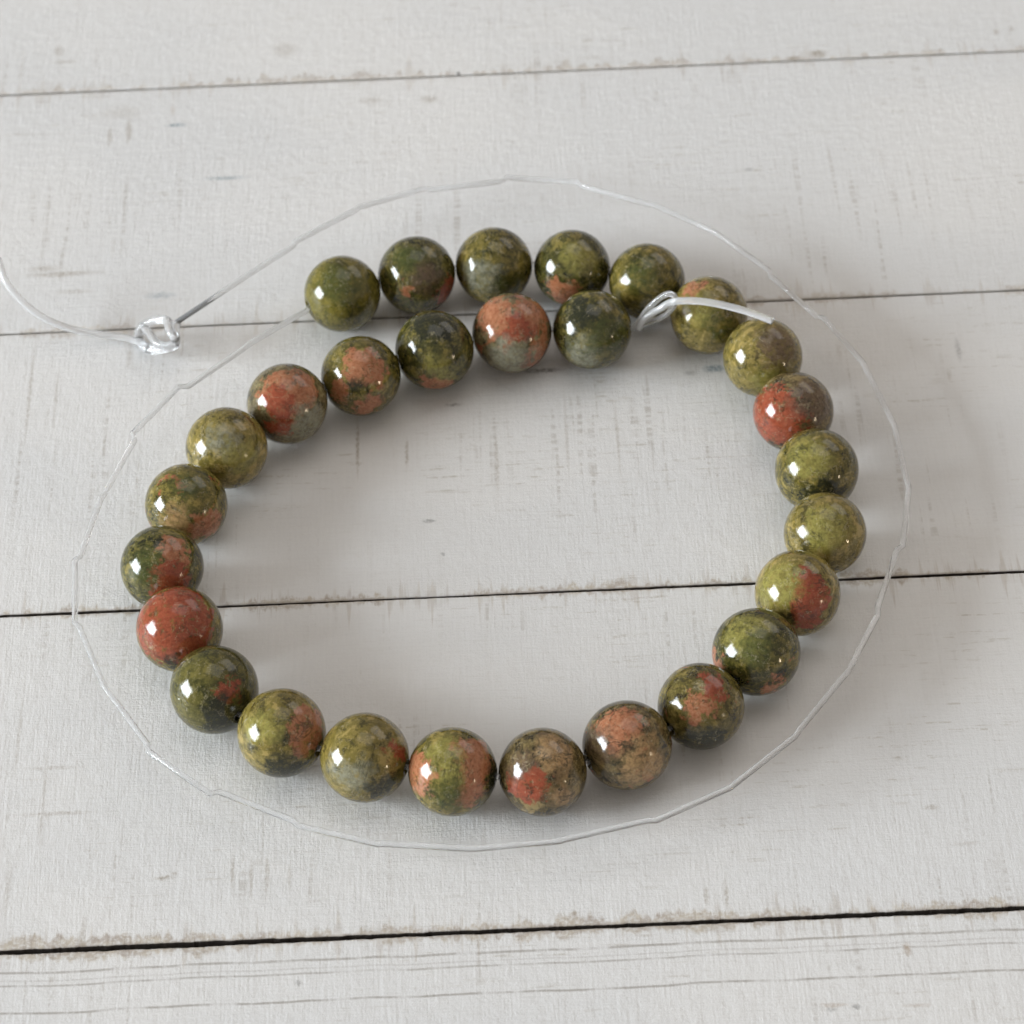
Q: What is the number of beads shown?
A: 28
